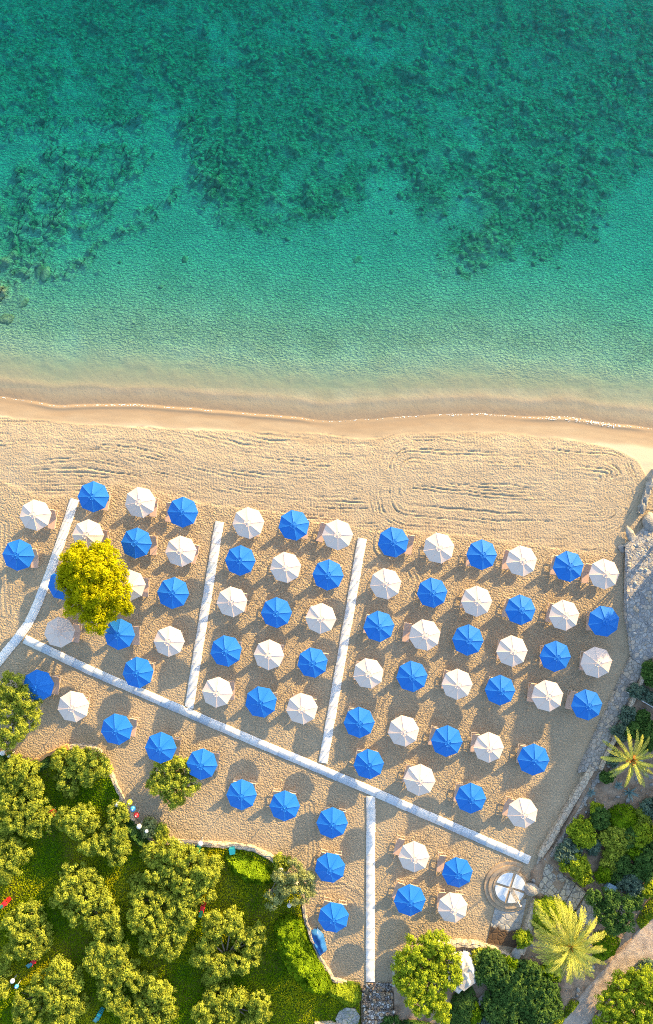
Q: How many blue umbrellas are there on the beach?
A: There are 43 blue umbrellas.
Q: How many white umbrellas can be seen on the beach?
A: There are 34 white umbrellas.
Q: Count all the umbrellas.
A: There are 77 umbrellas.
